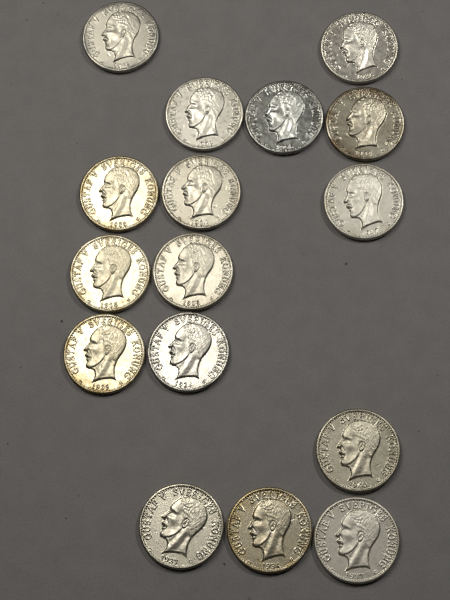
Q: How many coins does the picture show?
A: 16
